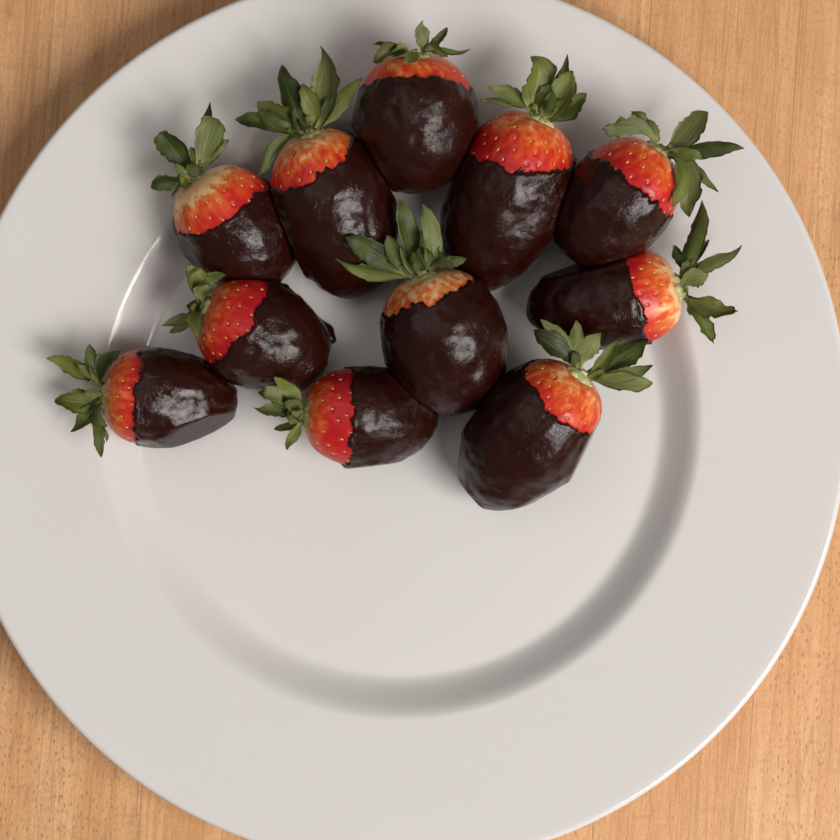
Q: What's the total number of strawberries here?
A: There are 11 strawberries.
